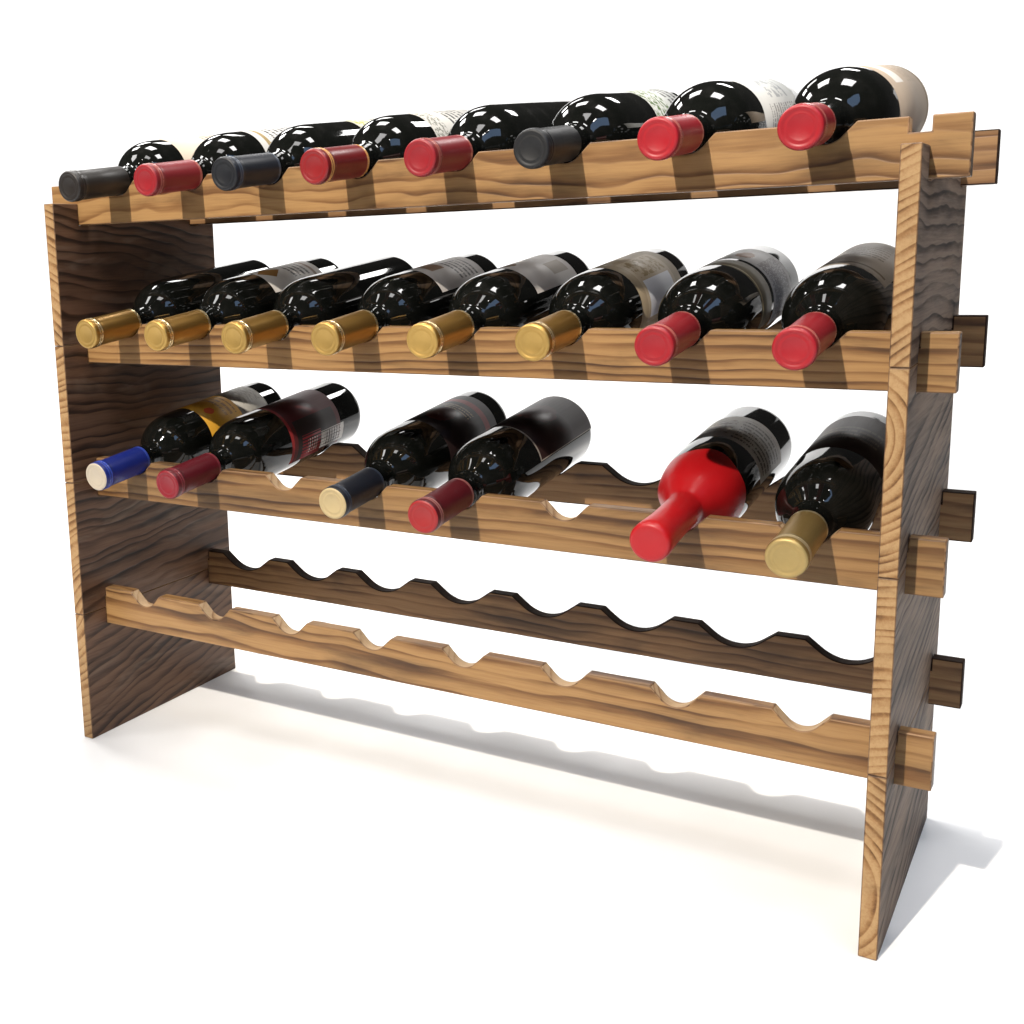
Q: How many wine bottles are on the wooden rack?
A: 22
